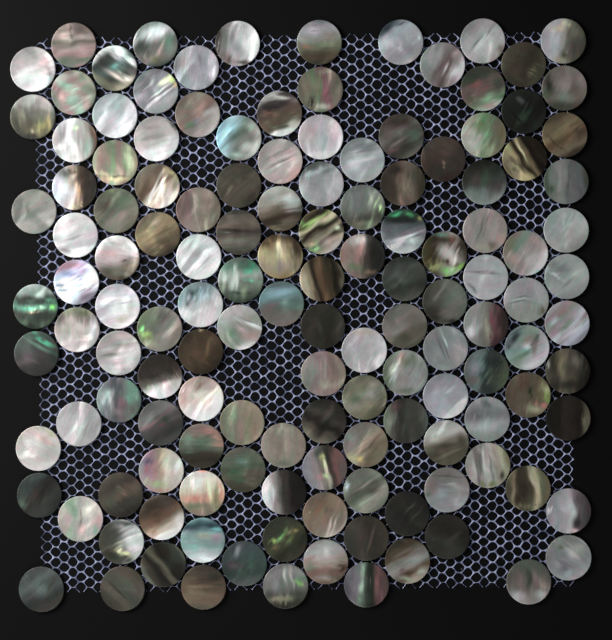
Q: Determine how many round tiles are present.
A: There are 138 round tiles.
